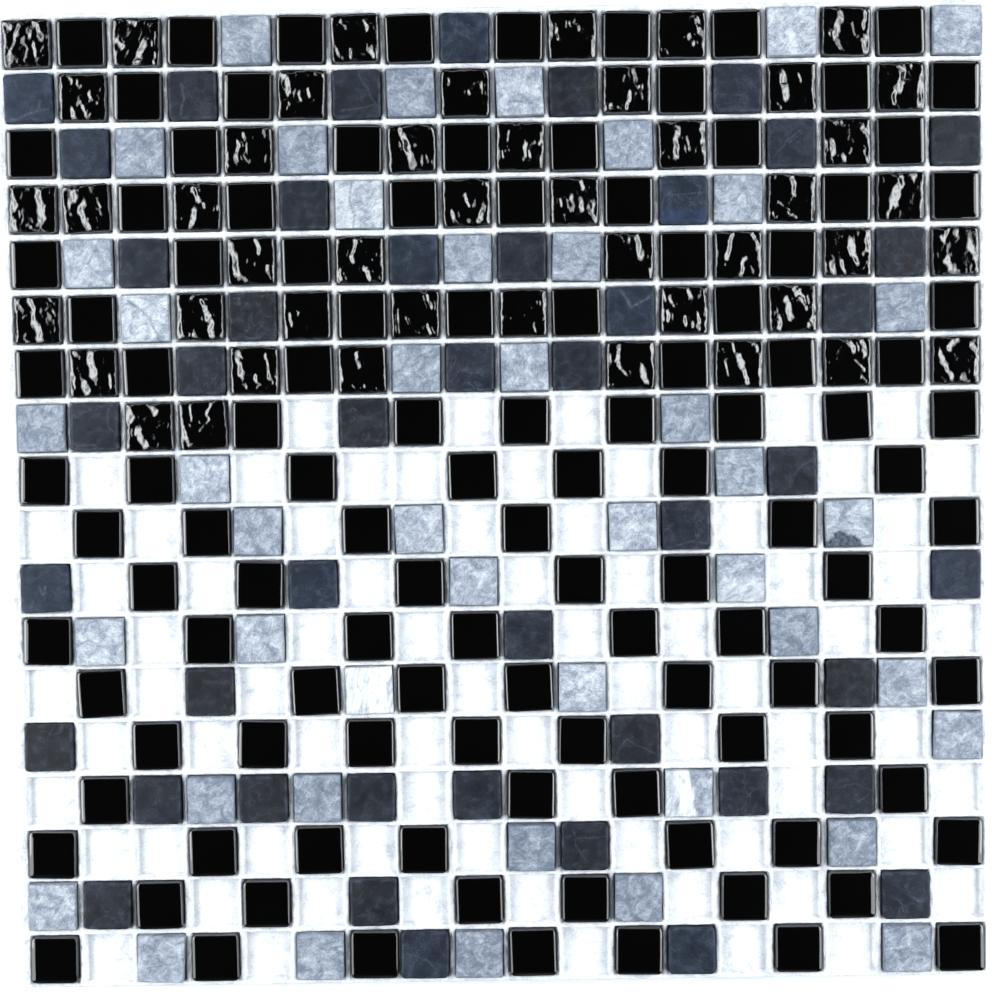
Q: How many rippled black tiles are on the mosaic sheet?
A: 46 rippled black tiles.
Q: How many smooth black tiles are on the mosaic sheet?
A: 115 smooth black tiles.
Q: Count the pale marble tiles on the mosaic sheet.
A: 45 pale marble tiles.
